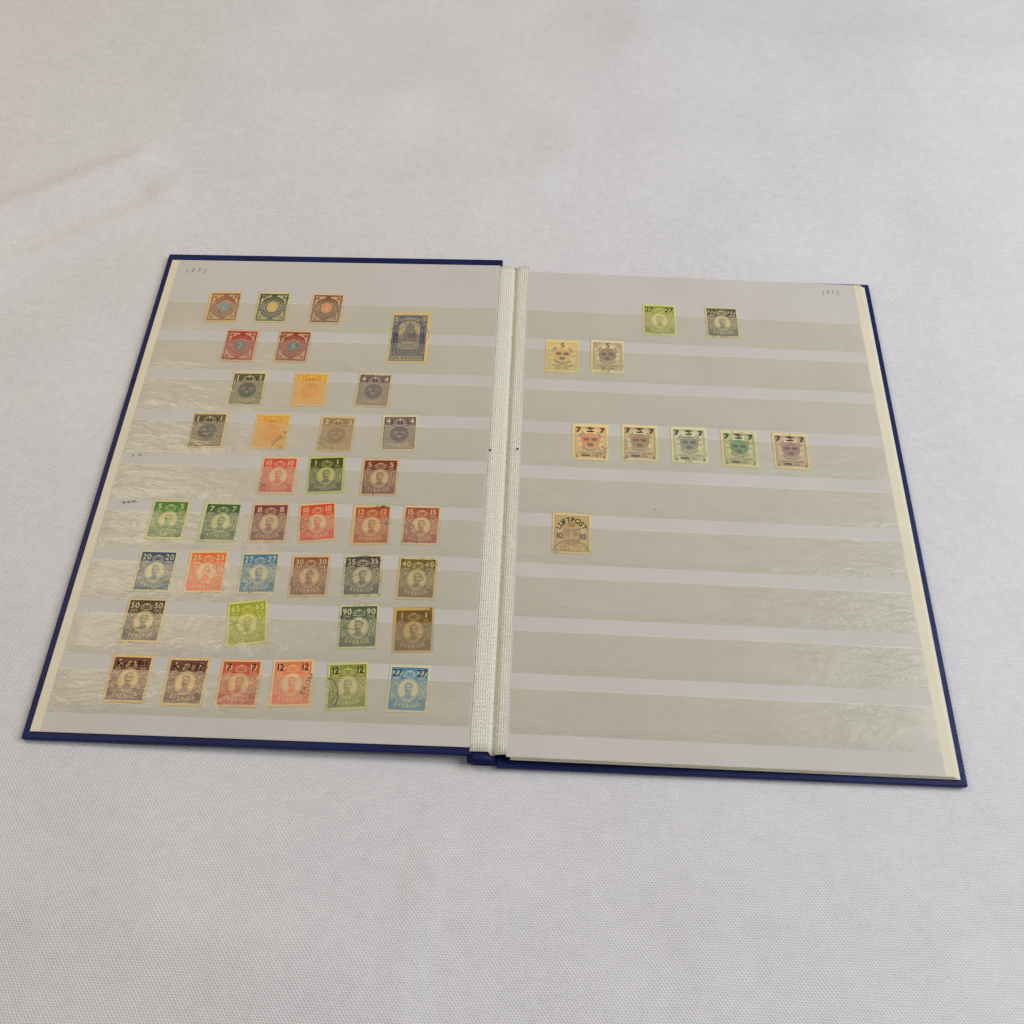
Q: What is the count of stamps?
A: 48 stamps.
